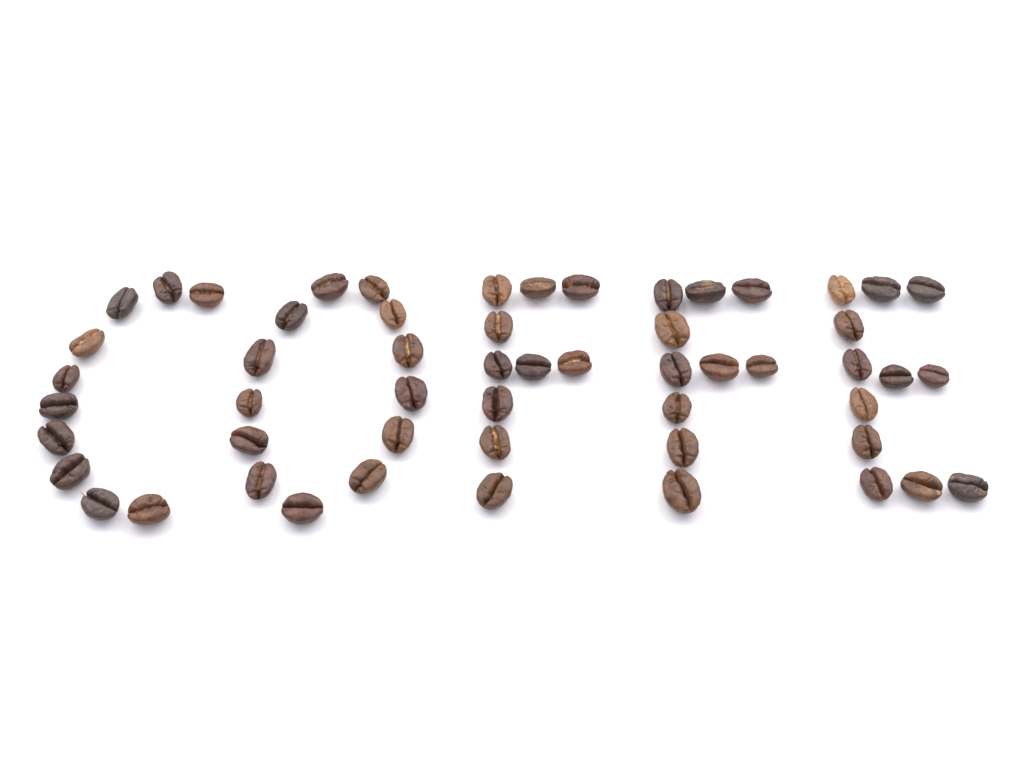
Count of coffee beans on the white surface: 55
